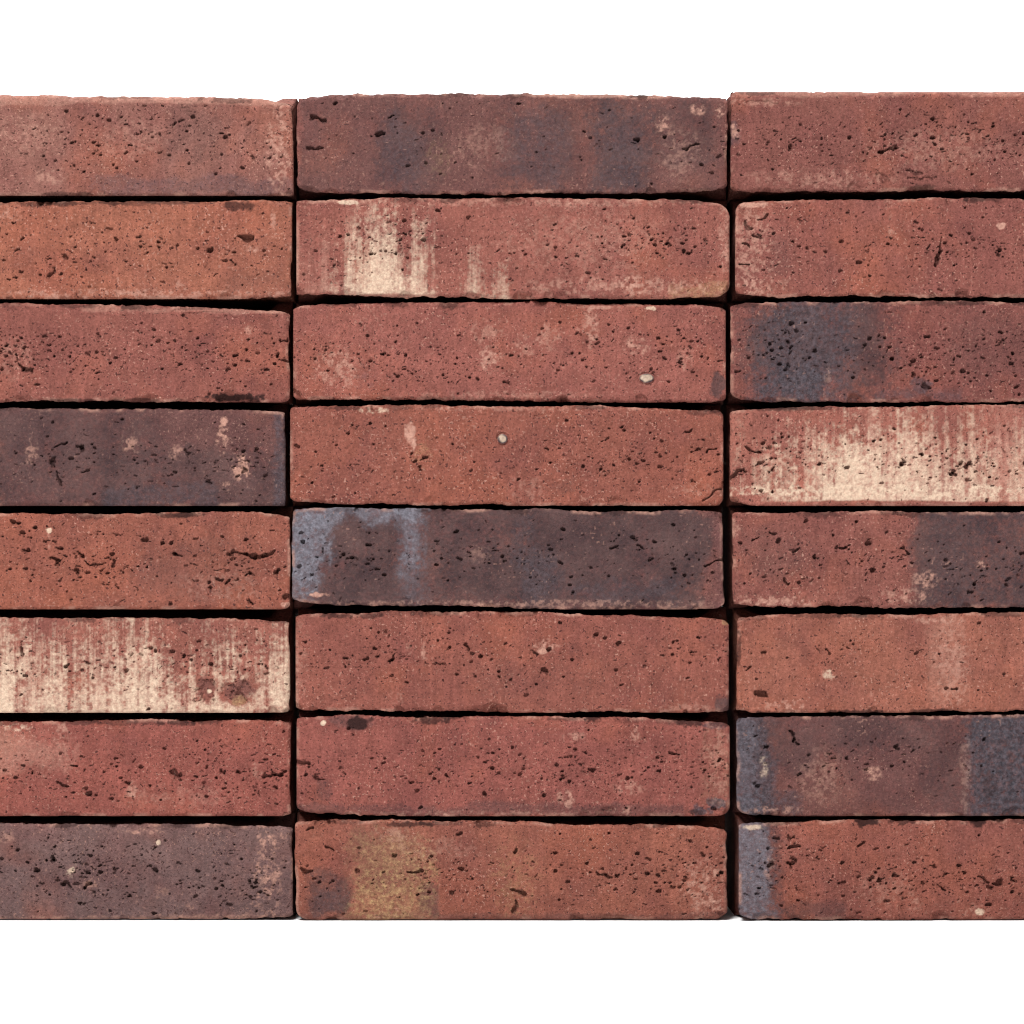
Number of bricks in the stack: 24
